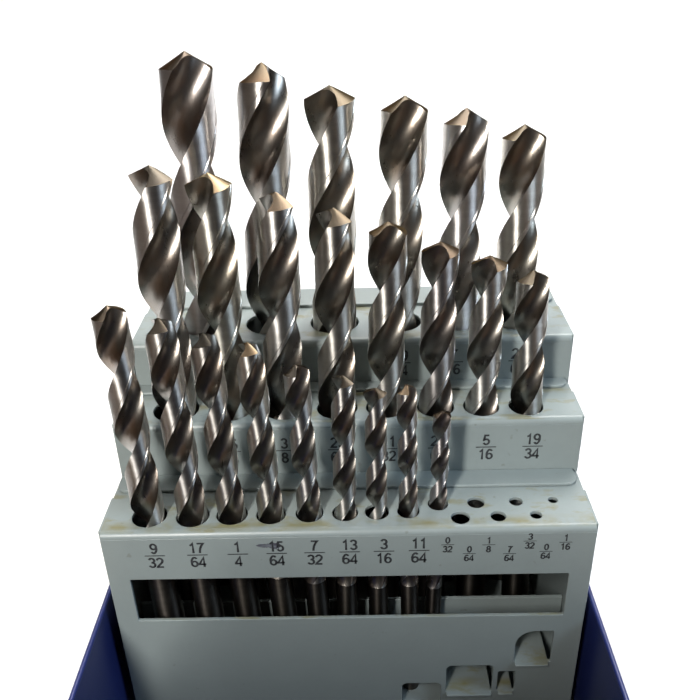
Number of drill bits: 23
